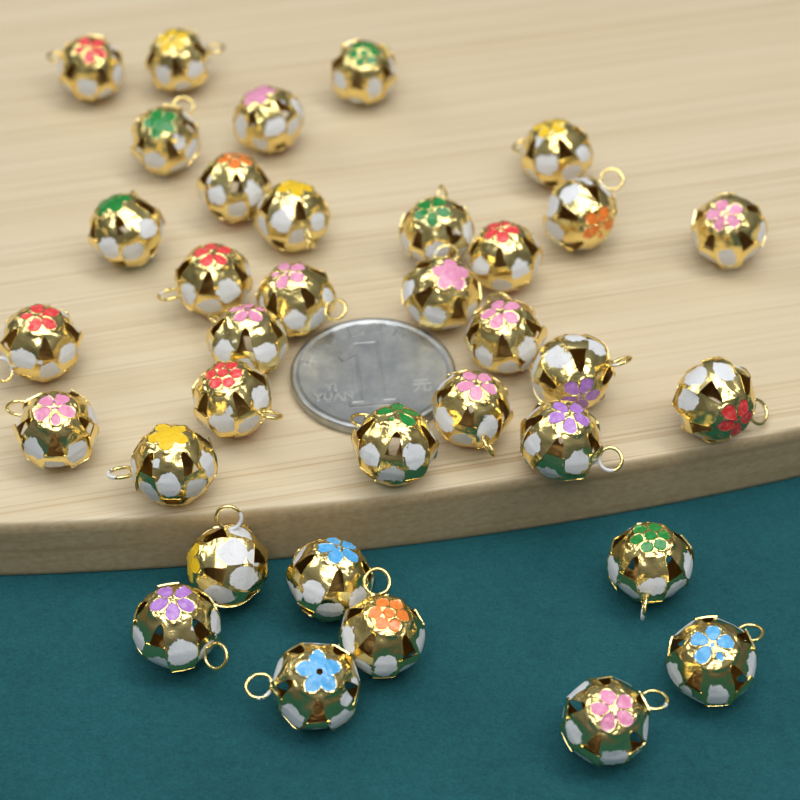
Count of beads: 35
